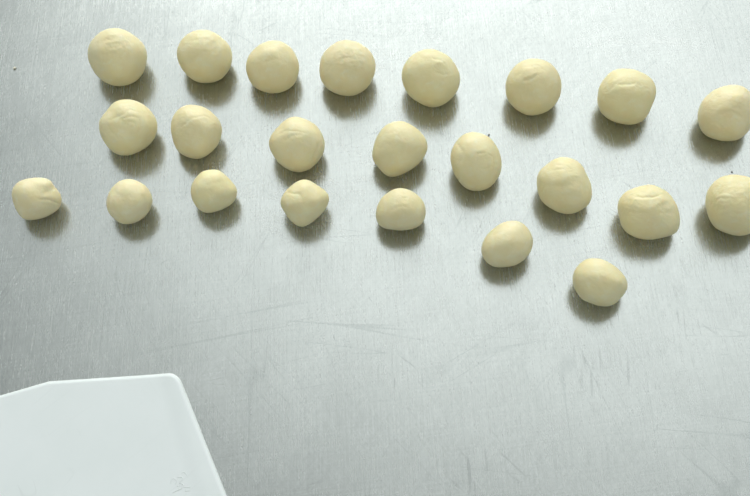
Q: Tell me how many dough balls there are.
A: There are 23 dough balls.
